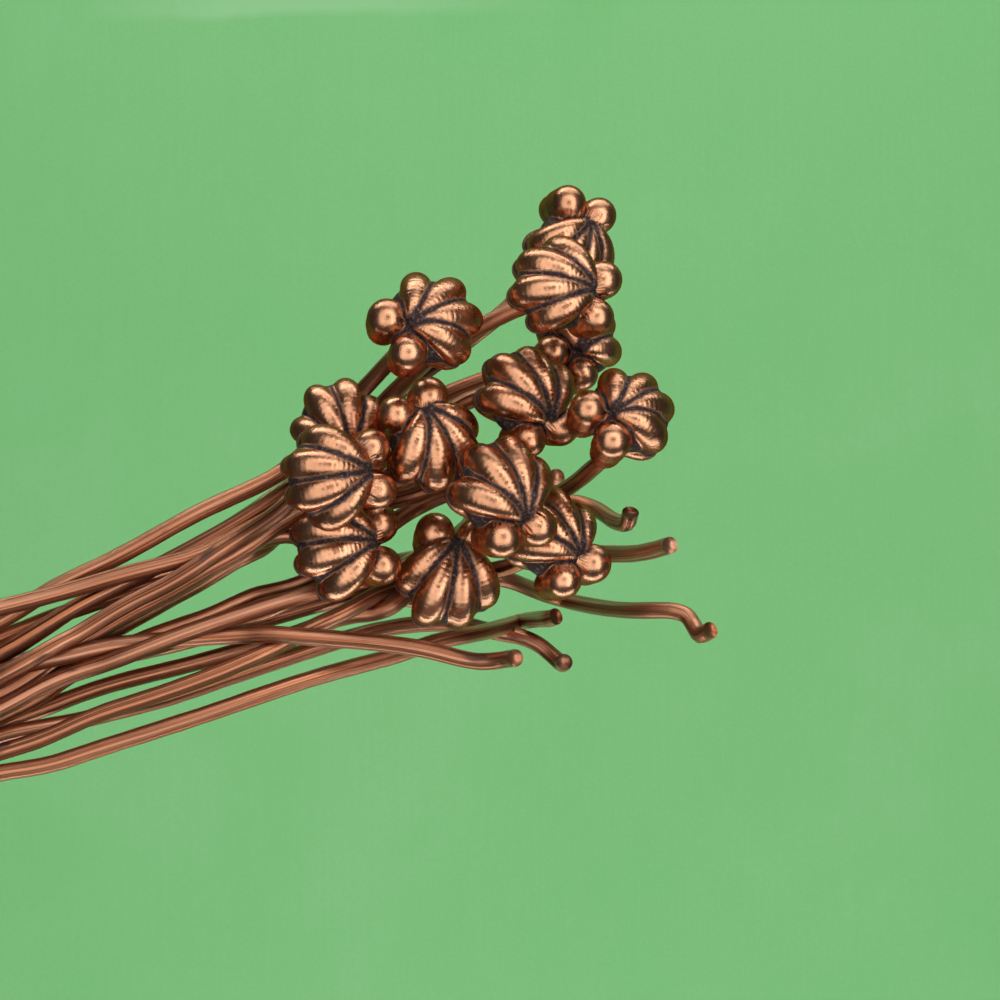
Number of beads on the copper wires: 13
